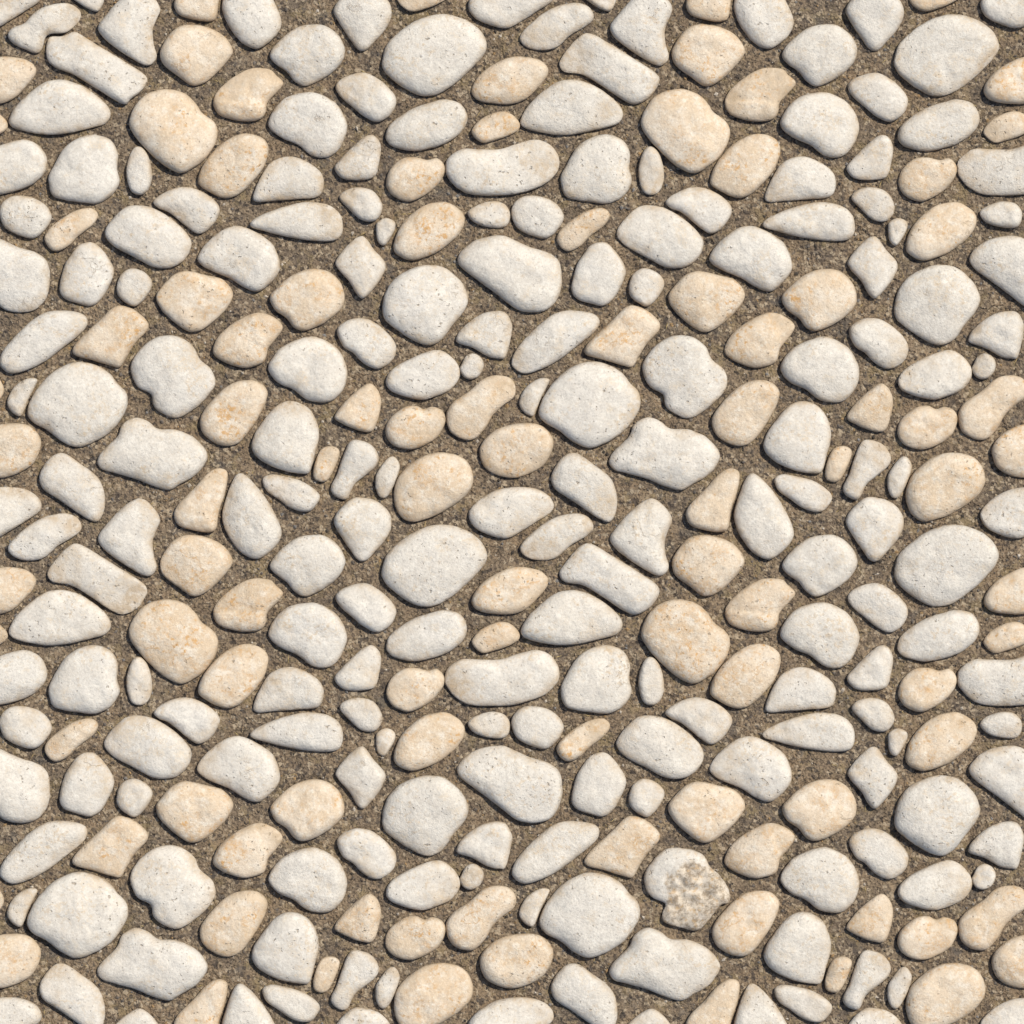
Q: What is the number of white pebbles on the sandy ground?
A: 197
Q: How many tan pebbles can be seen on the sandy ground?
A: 96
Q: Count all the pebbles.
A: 293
